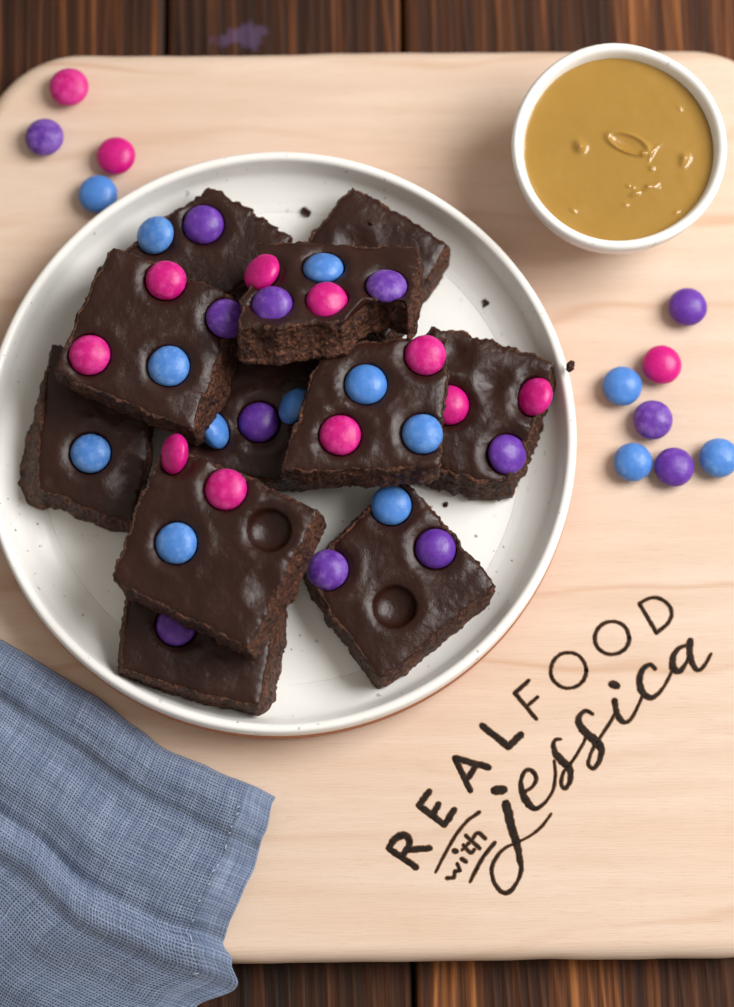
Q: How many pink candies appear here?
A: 13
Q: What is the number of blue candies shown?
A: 14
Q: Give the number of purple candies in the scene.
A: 13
